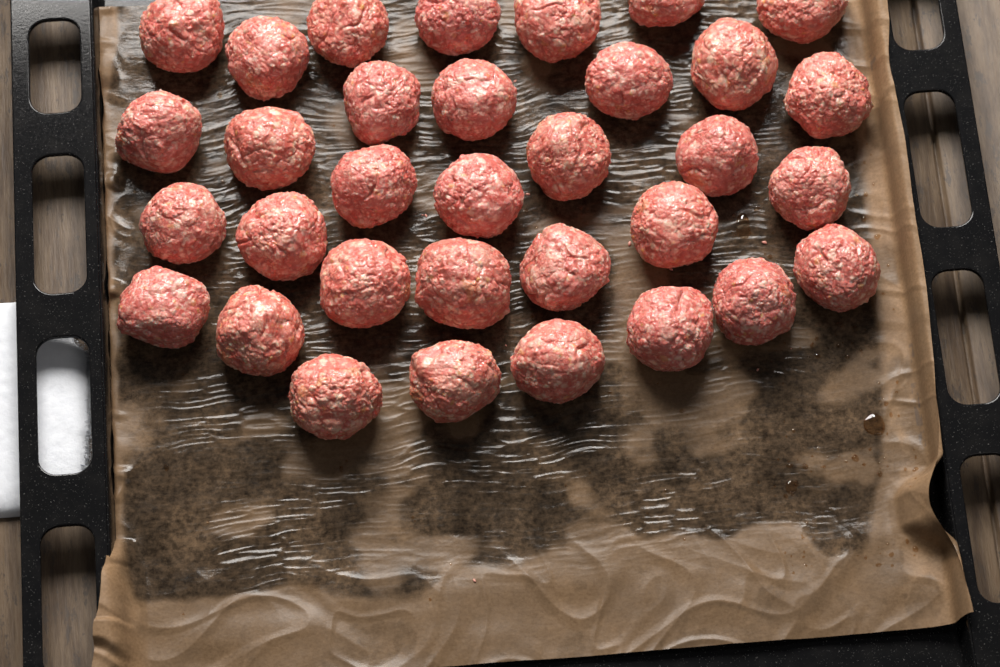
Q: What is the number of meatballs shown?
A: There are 33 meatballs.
